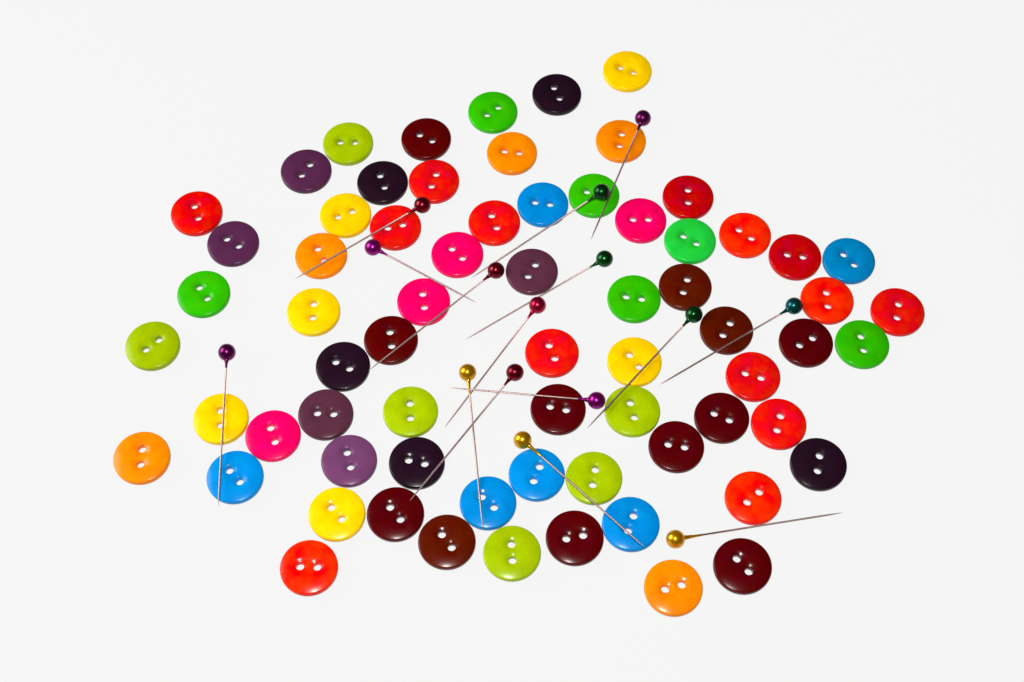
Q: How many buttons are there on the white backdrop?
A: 69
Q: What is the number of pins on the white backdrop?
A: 15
